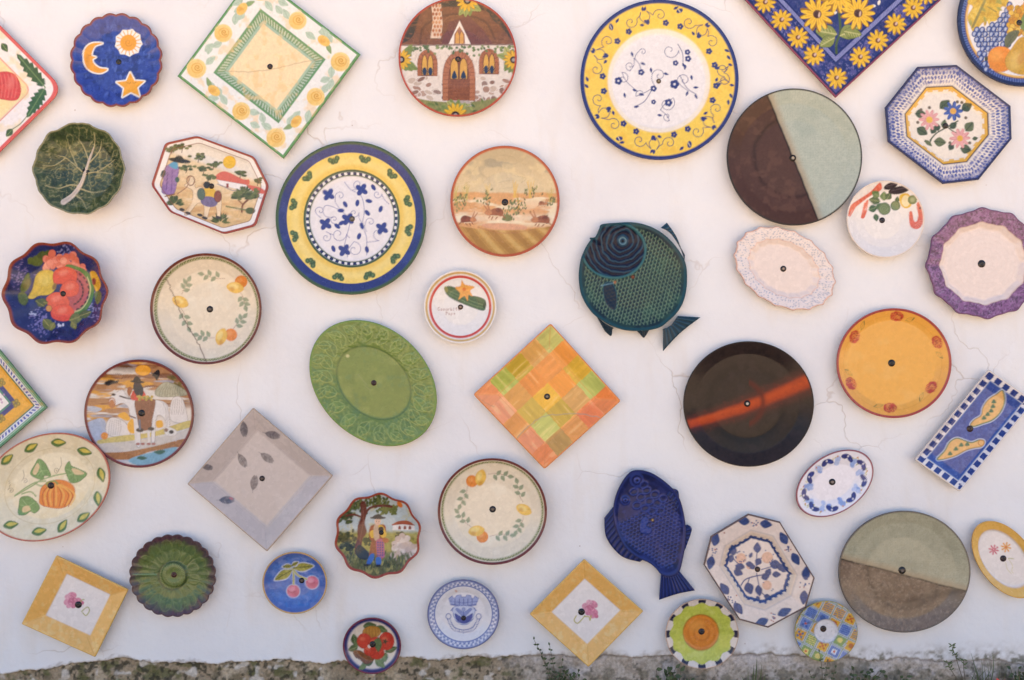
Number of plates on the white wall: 44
